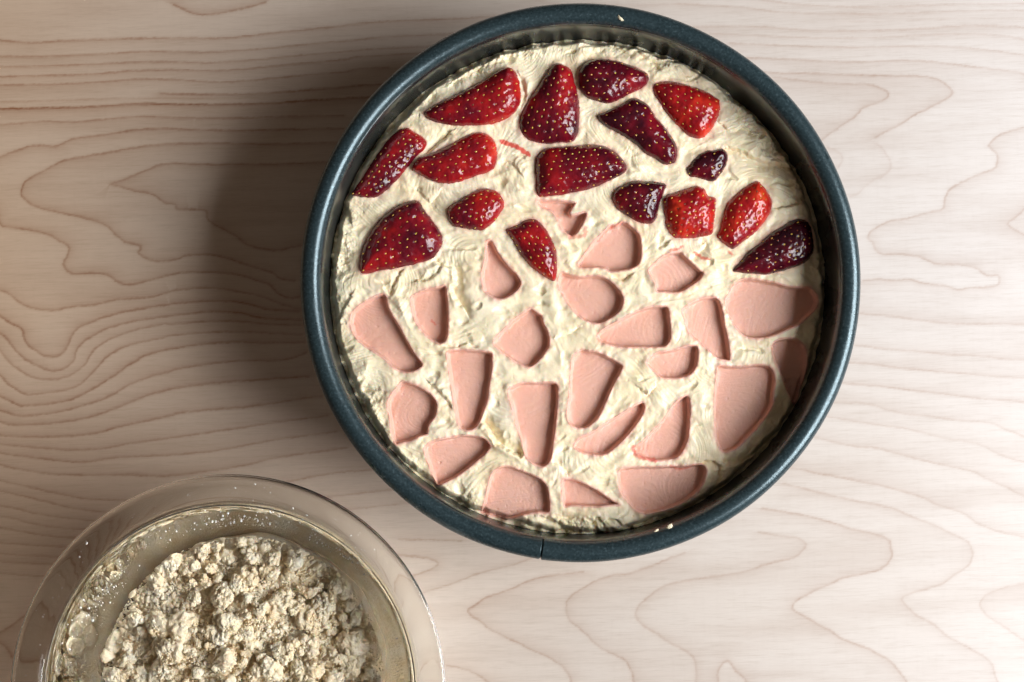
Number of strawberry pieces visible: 16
